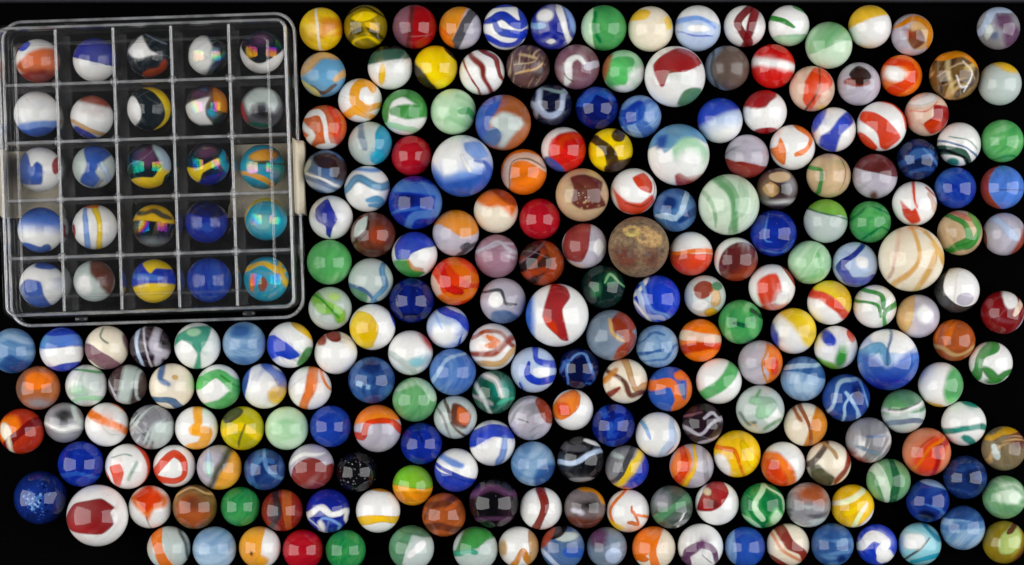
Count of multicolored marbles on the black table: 200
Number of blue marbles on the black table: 31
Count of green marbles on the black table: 17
